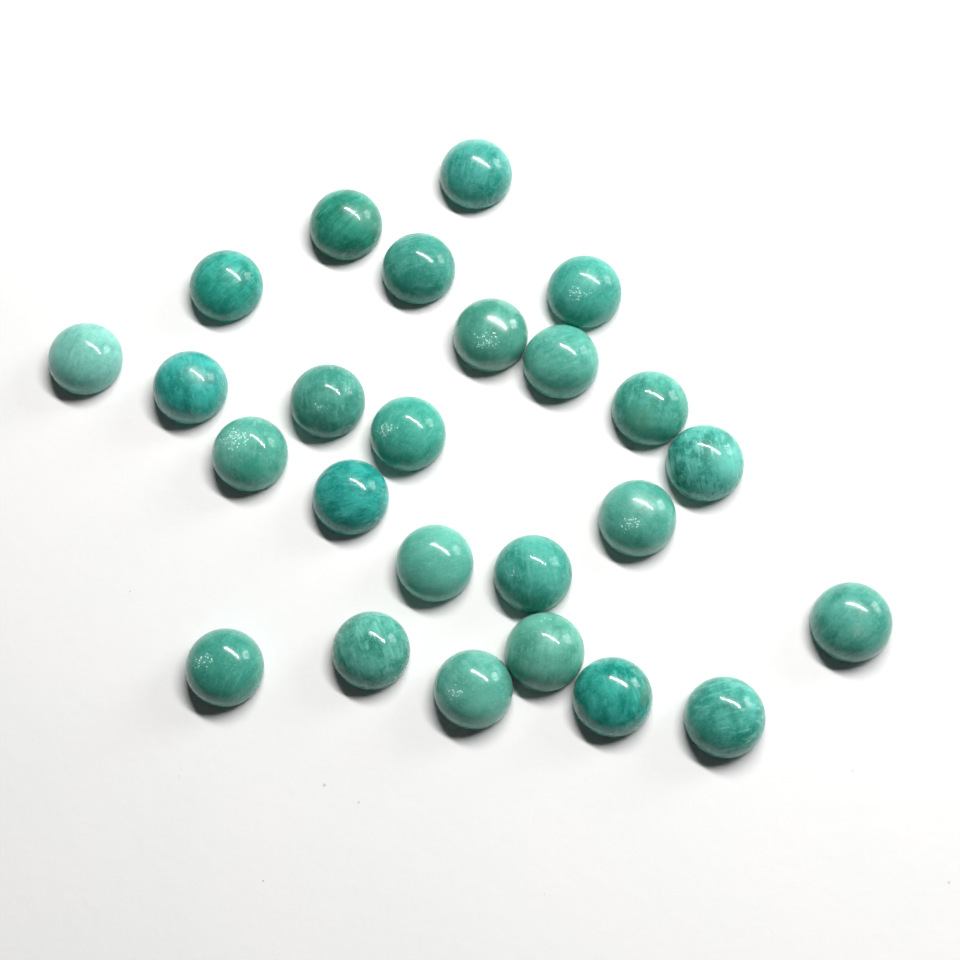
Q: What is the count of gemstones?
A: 25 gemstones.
